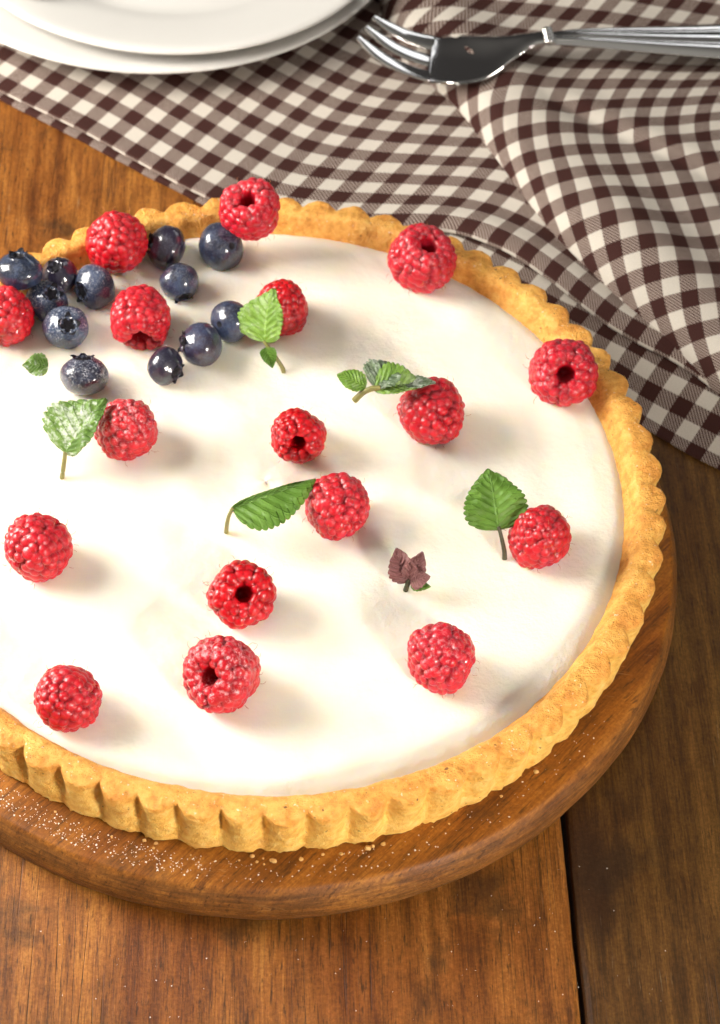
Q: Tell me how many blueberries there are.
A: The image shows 12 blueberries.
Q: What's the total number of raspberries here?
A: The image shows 17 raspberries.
